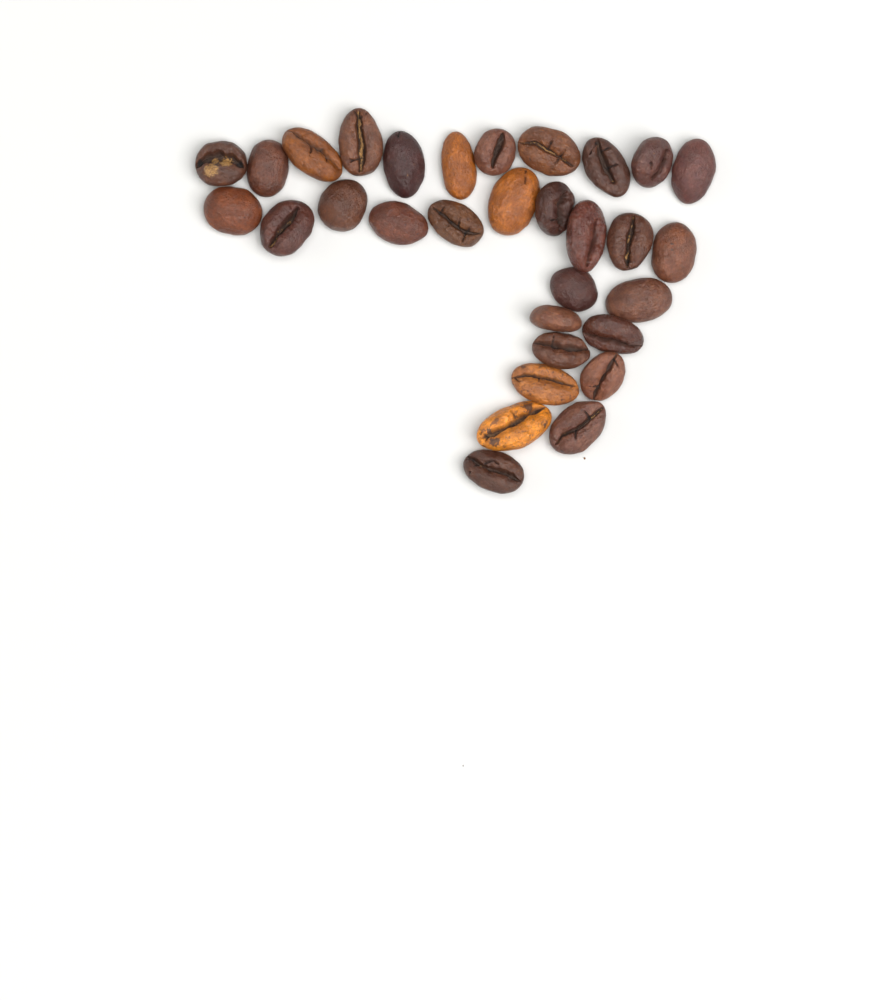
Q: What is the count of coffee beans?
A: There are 31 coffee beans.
